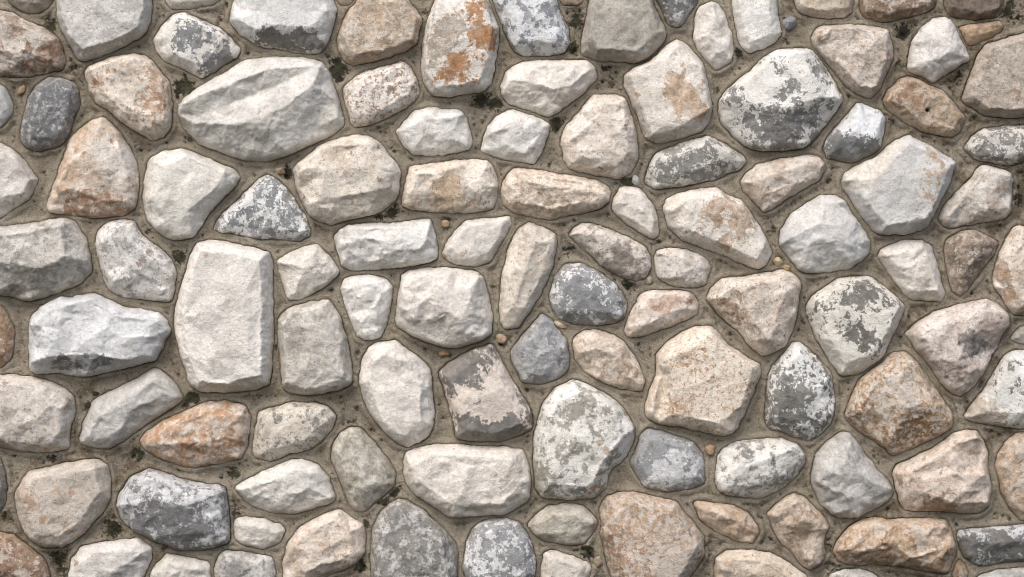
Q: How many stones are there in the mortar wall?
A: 116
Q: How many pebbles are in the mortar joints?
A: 13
